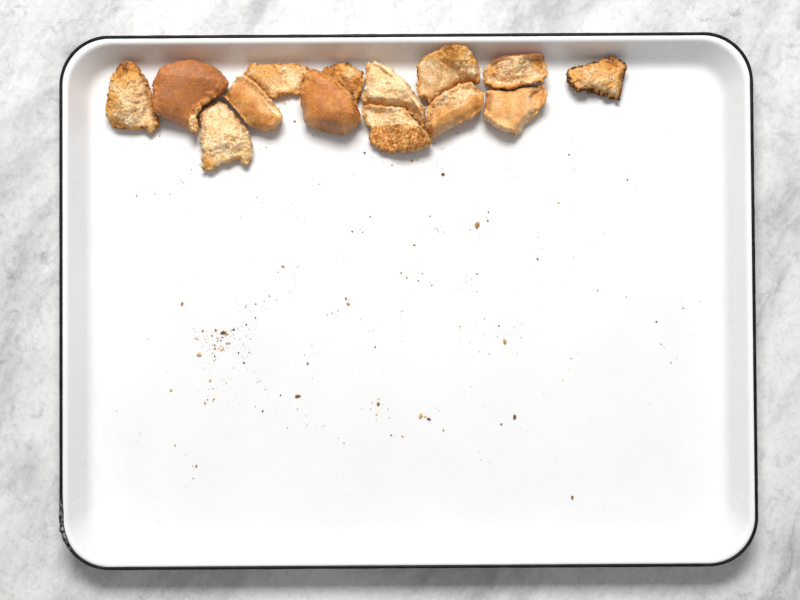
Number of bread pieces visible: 14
